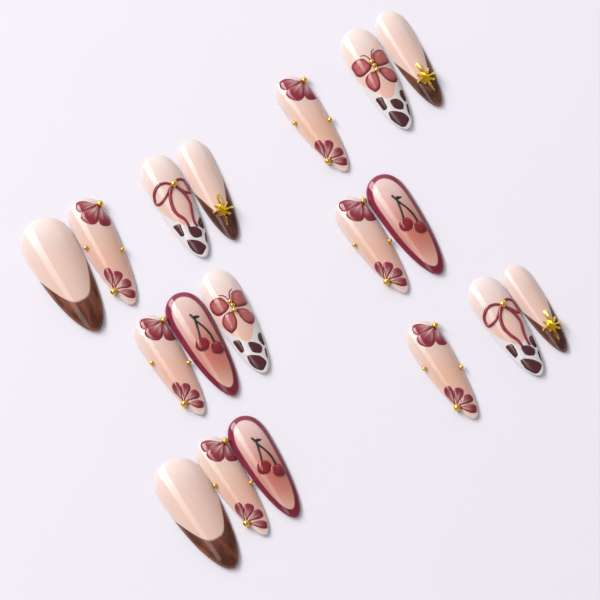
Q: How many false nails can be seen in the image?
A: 18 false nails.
